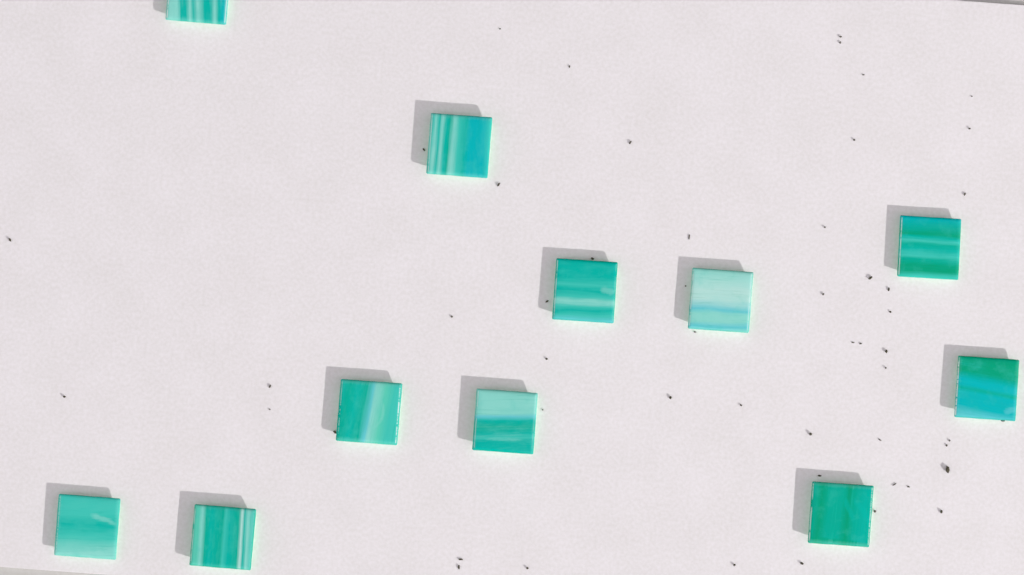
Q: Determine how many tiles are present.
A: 11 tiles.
